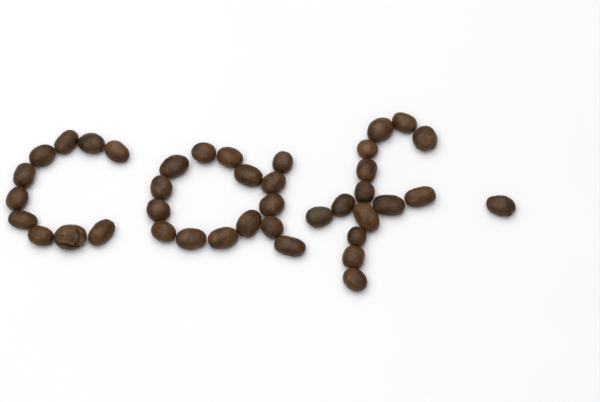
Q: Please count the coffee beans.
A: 40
